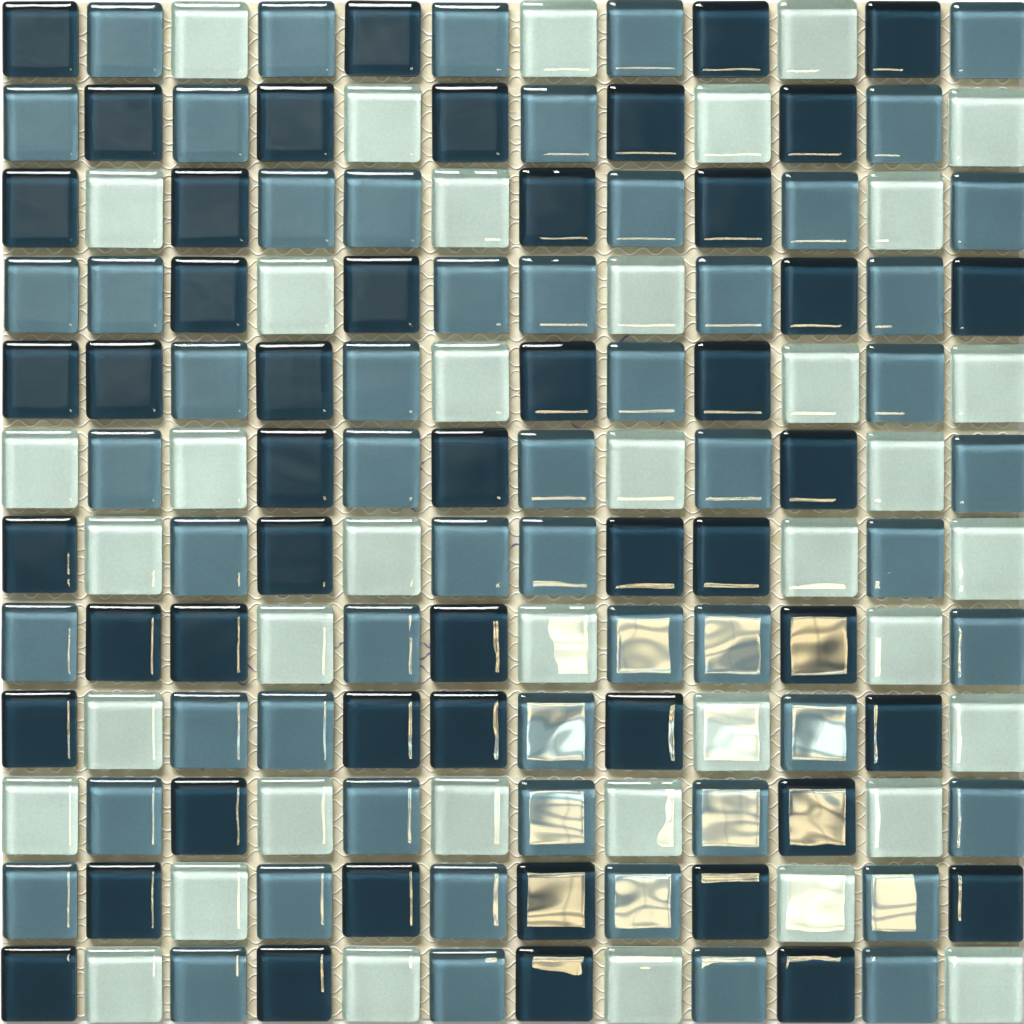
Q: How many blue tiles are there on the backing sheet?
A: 56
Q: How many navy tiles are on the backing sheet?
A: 49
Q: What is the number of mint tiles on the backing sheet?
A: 39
